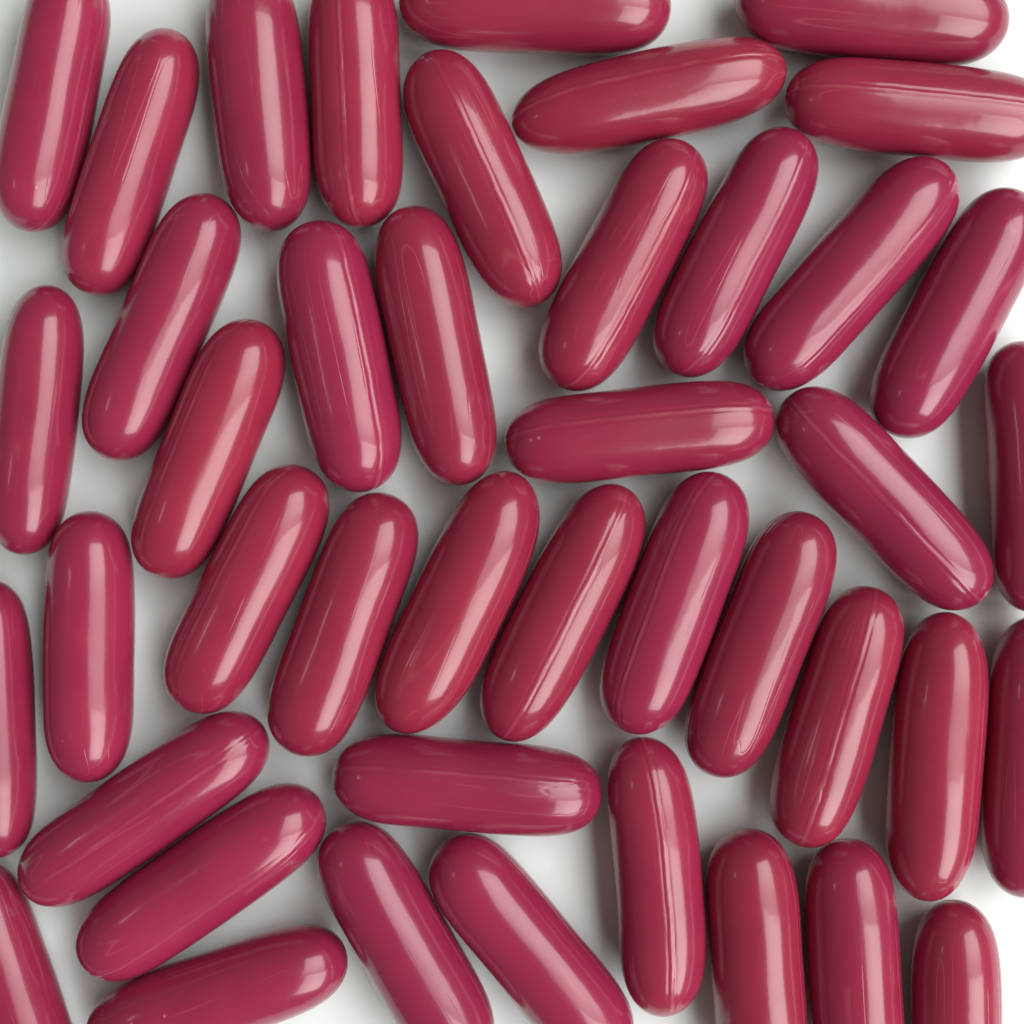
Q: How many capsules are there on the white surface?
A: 43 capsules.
